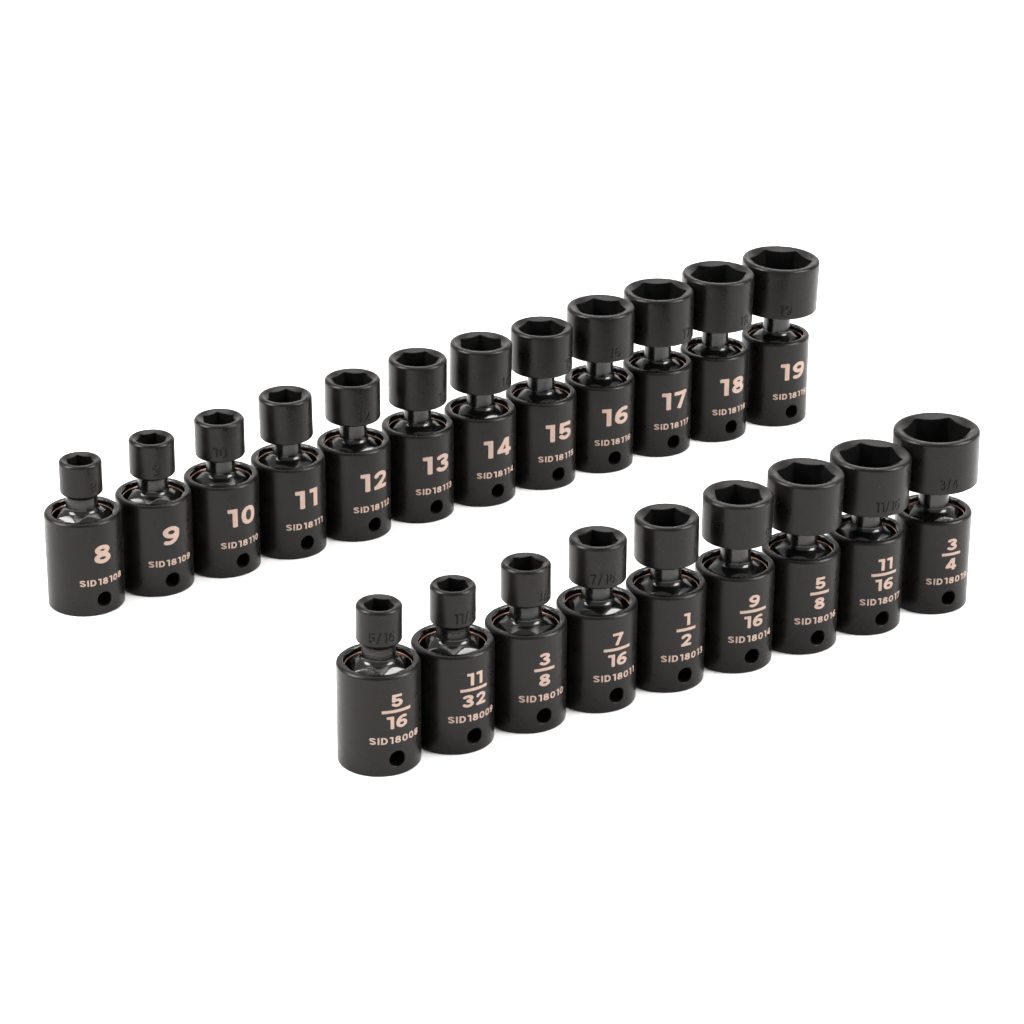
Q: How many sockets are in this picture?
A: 21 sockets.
